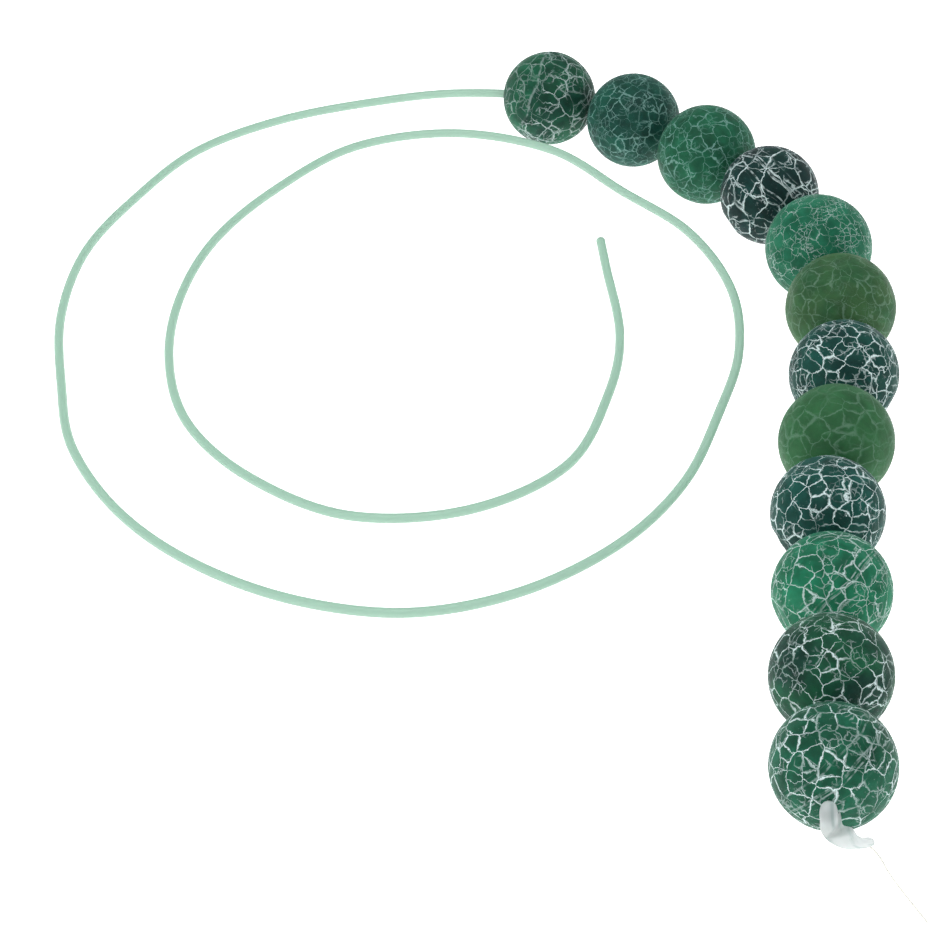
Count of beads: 12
